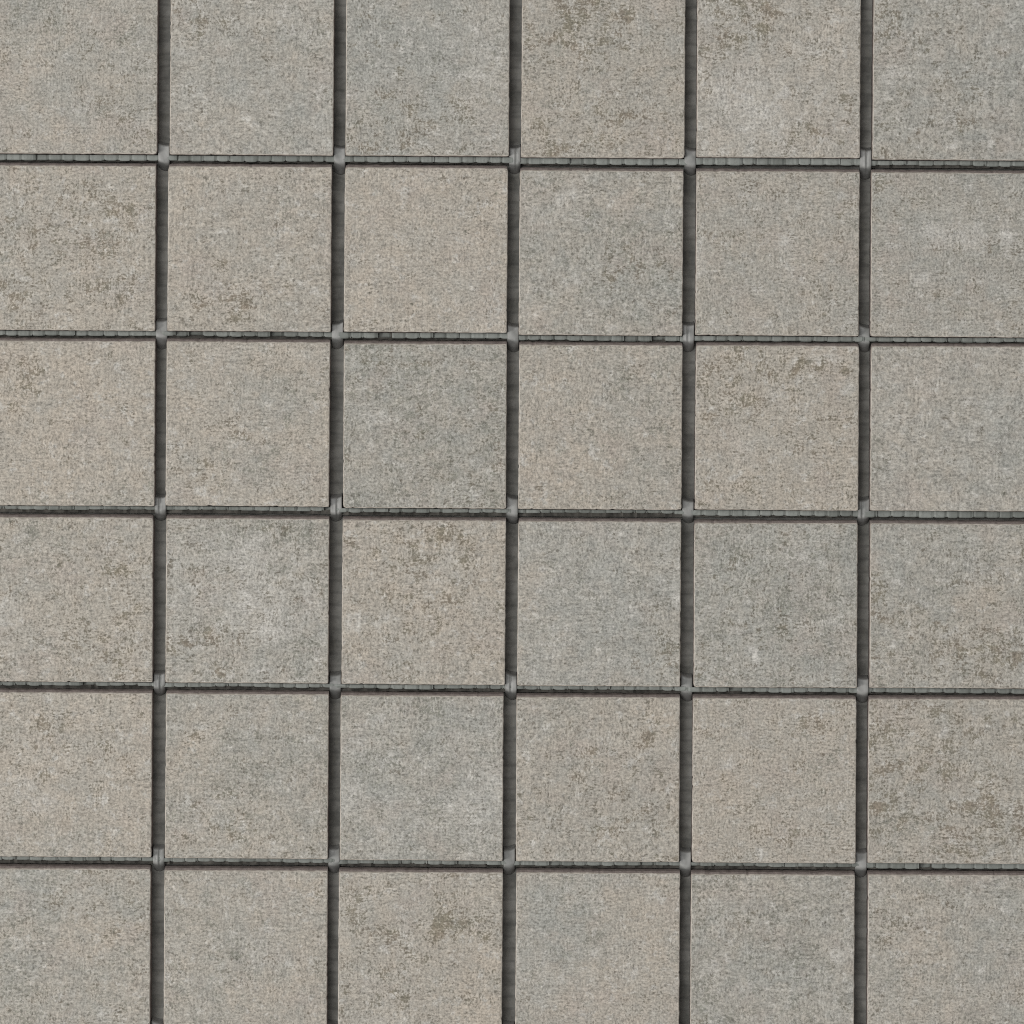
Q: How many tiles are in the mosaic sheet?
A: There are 36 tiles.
